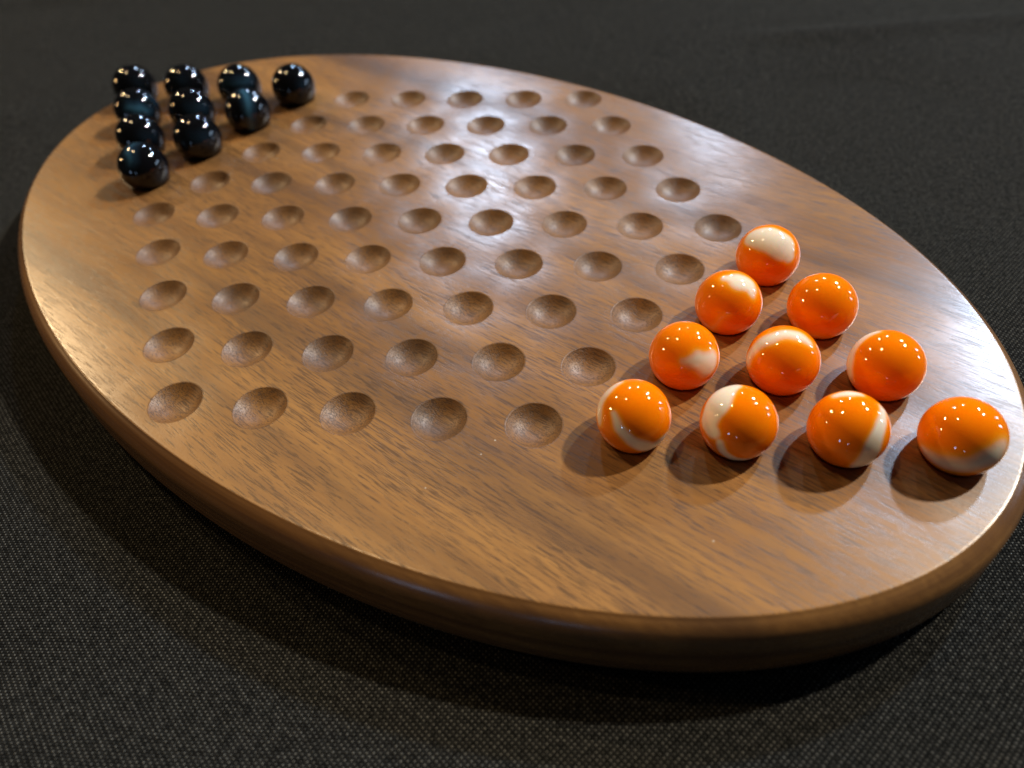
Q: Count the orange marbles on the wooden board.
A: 10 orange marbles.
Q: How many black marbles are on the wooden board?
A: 10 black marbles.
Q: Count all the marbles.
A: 20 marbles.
